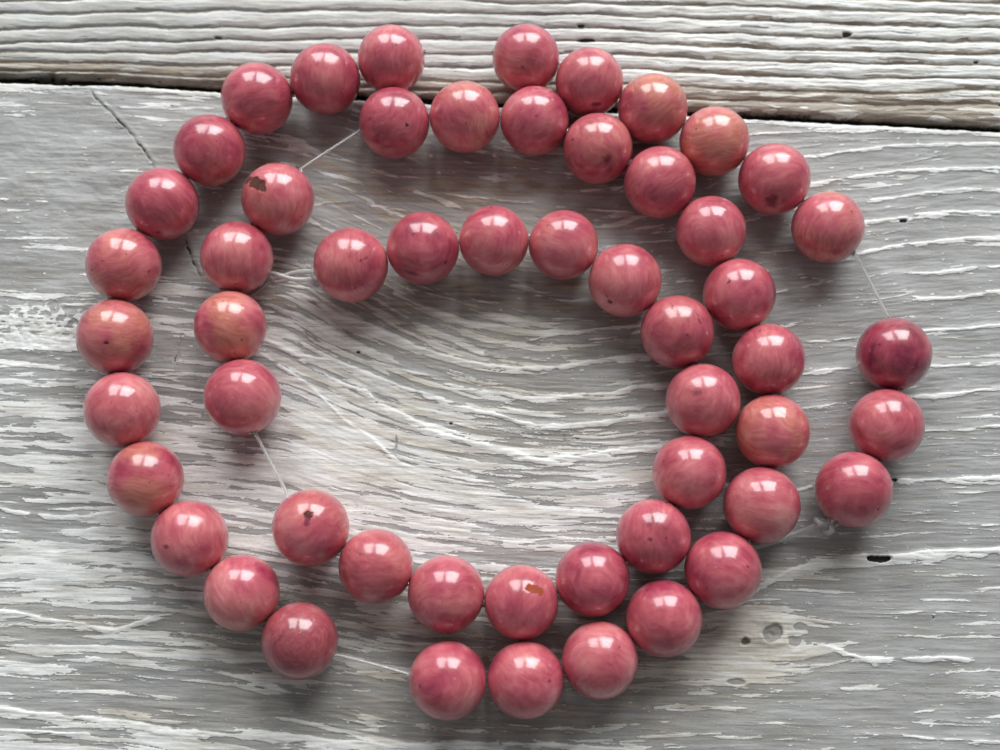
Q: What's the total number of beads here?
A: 54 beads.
